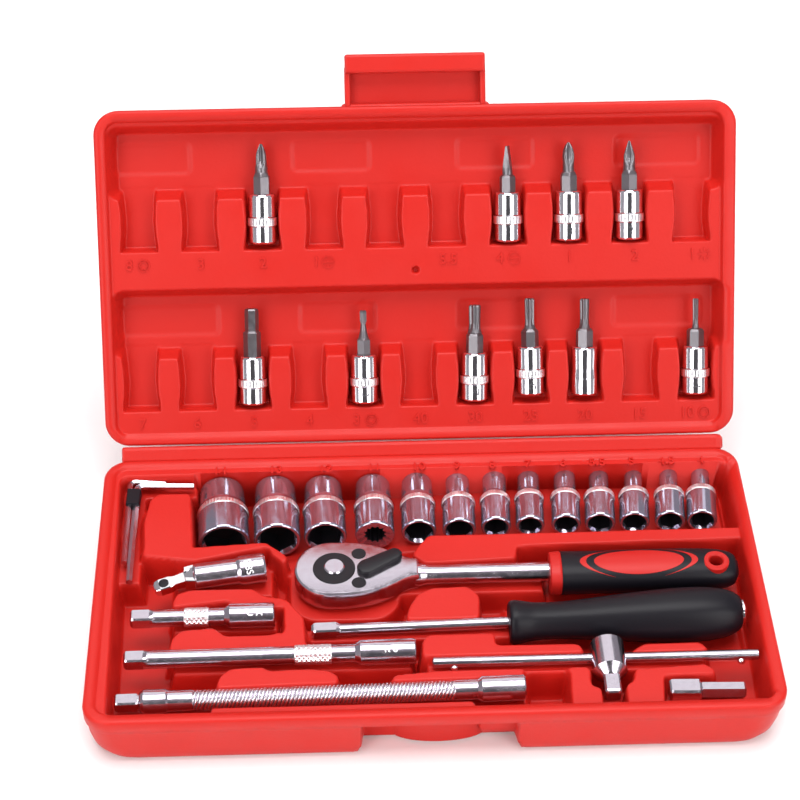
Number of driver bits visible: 10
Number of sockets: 13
